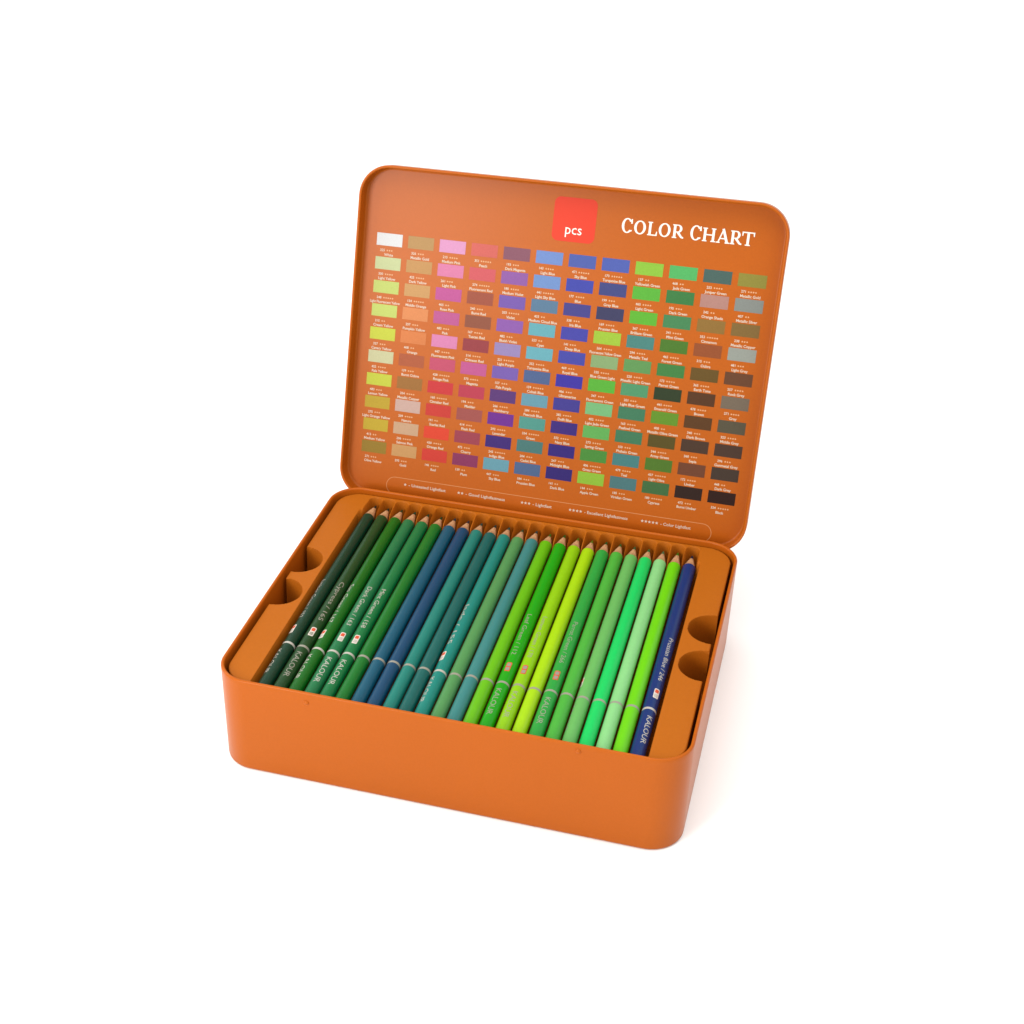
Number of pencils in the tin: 24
